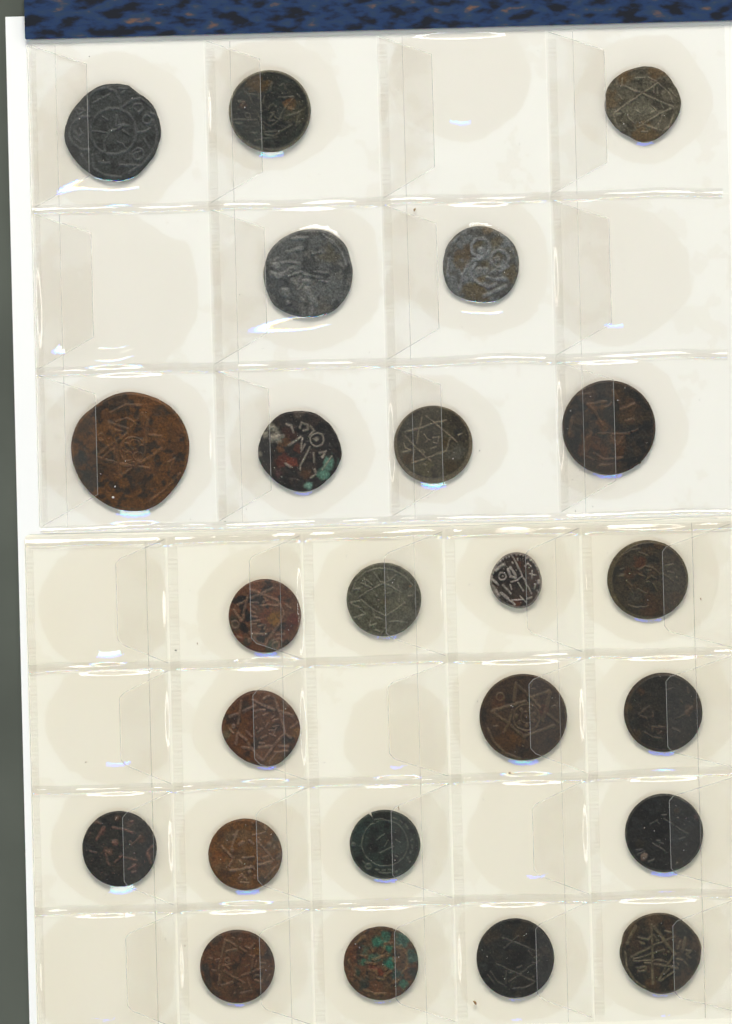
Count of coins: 24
